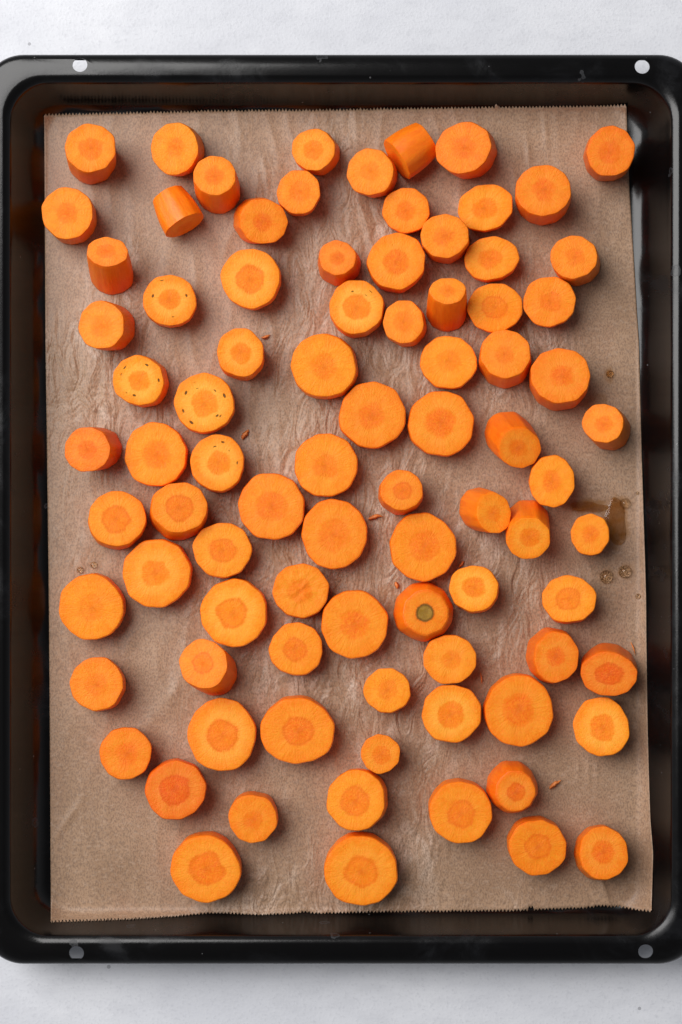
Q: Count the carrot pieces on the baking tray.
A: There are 86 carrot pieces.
